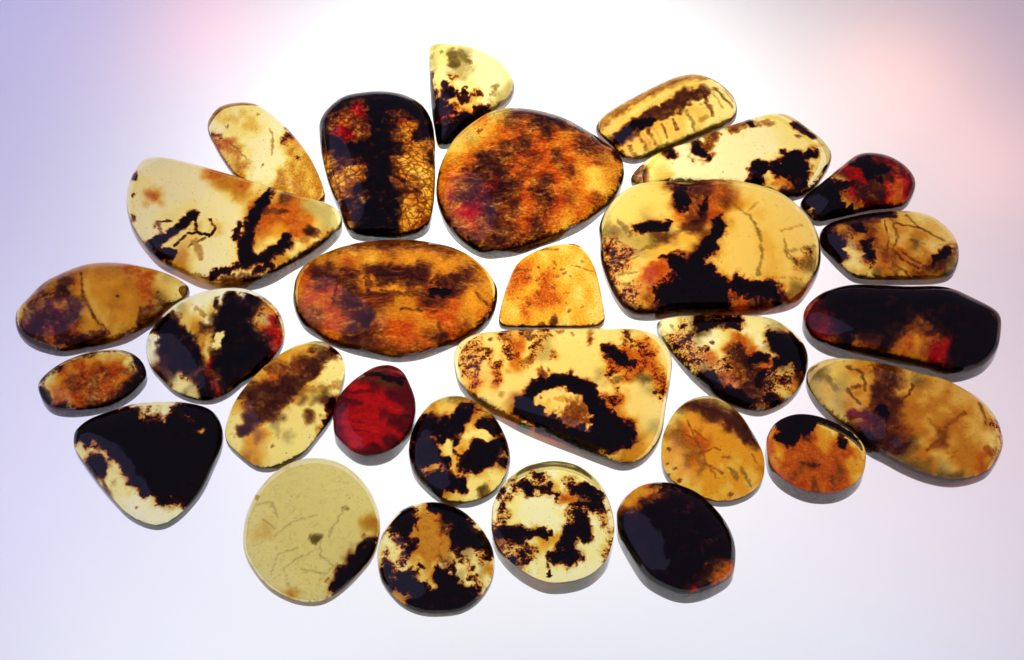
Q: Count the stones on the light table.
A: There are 29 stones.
